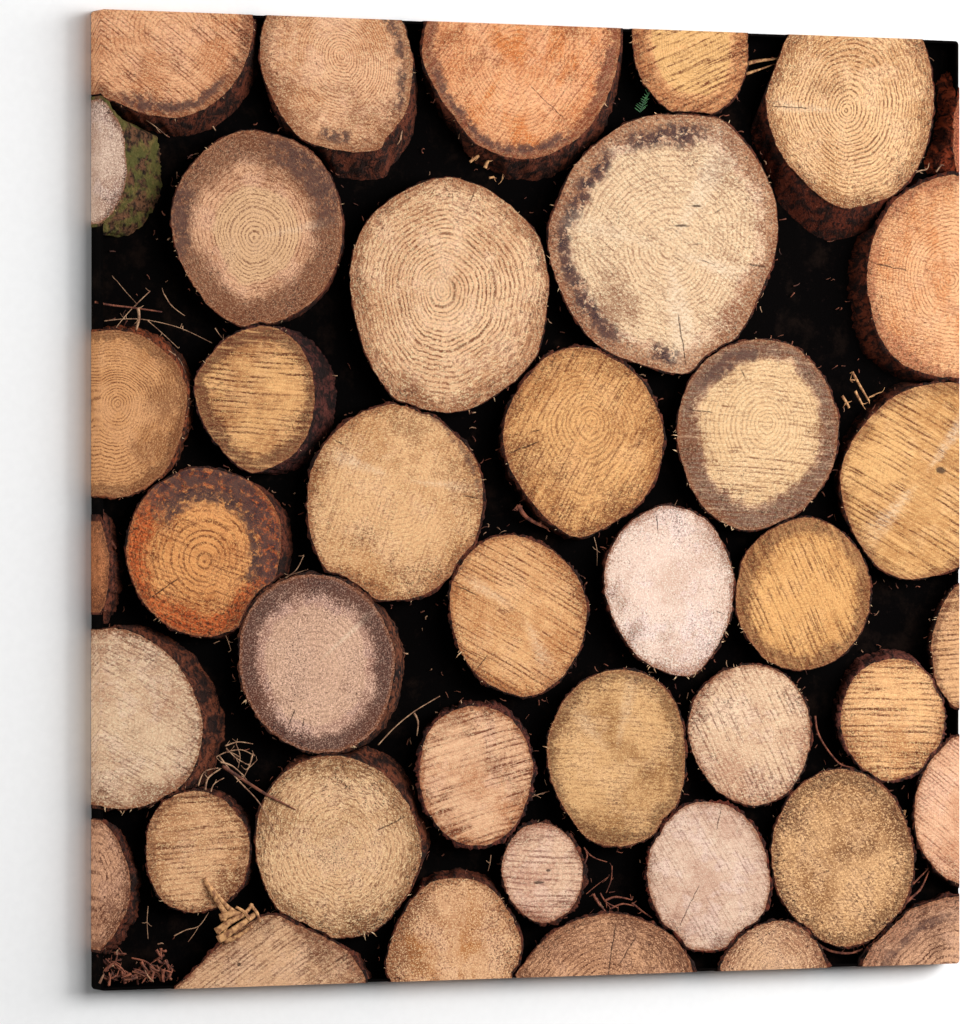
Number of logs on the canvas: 41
